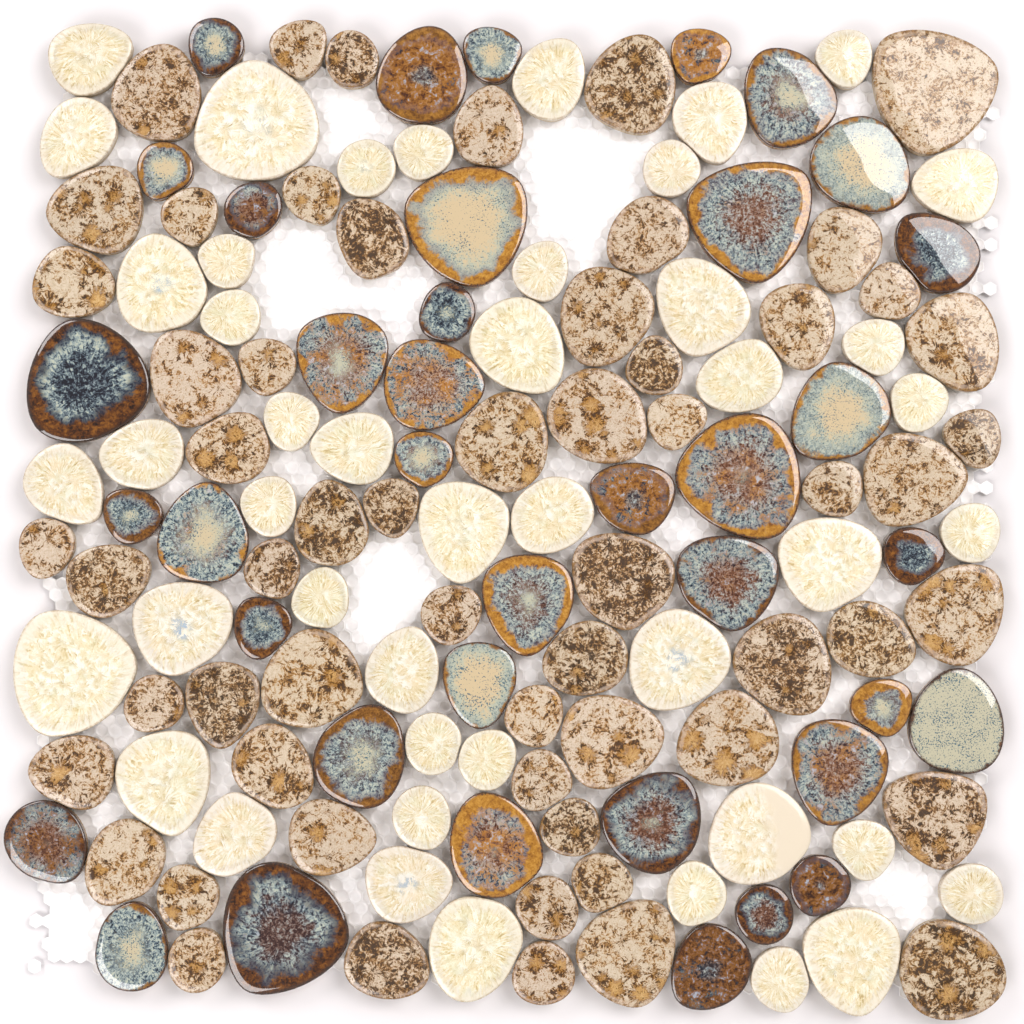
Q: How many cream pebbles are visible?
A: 46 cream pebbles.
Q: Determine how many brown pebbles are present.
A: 59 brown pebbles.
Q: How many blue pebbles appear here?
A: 38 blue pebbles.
